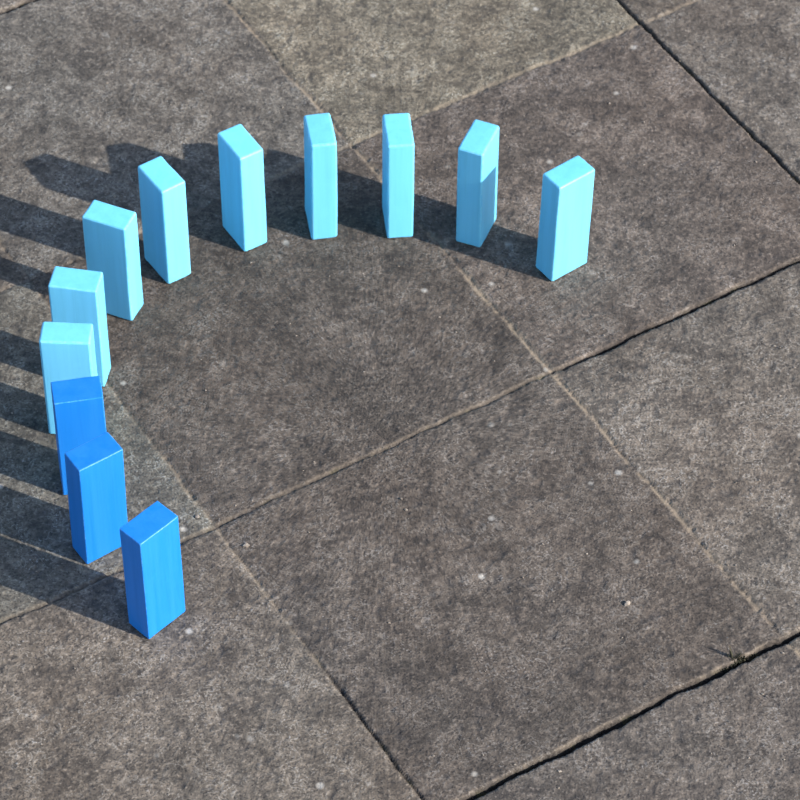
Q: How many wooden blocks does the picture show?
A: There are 12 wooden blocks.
